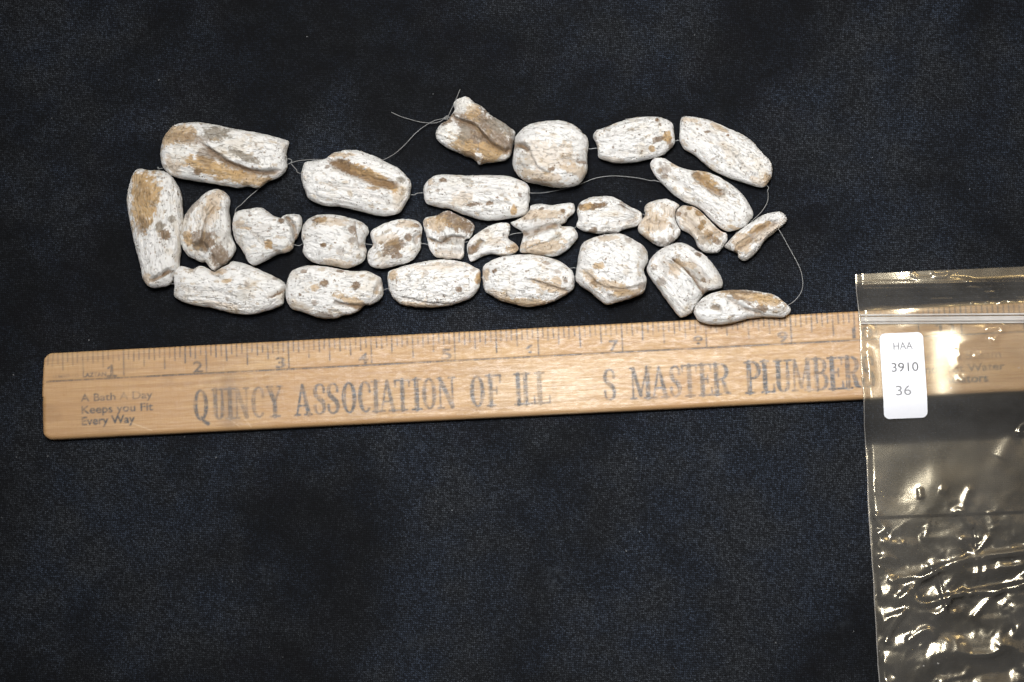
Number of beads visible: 27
